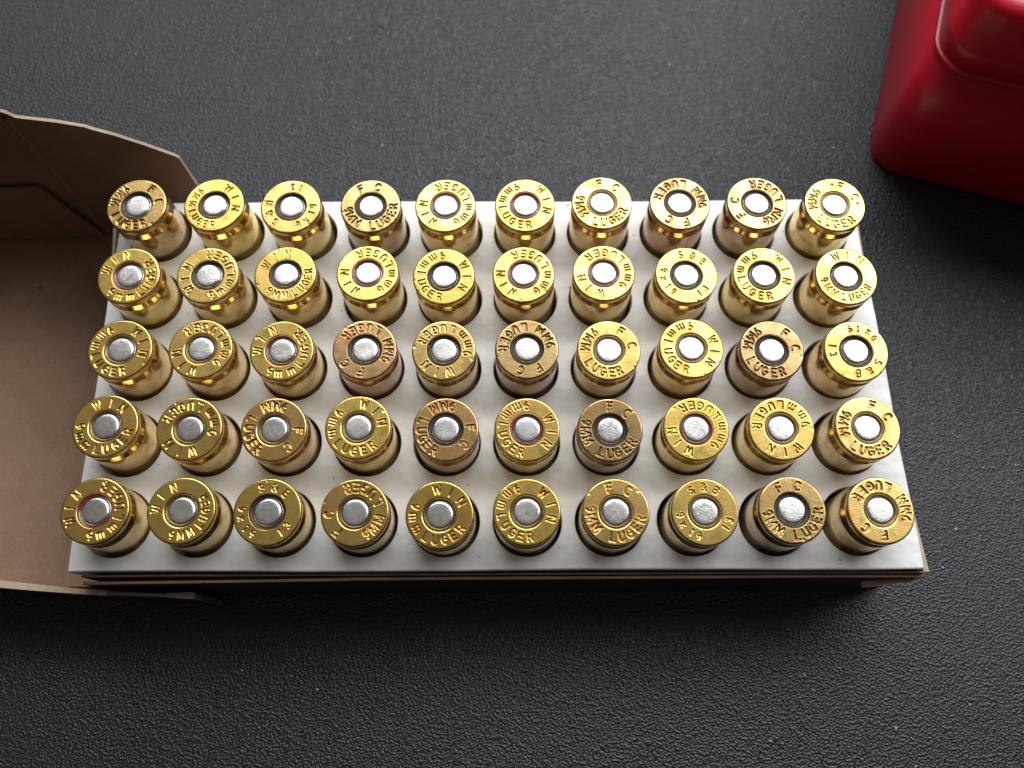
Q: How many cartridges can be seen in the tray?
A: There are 50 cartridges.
